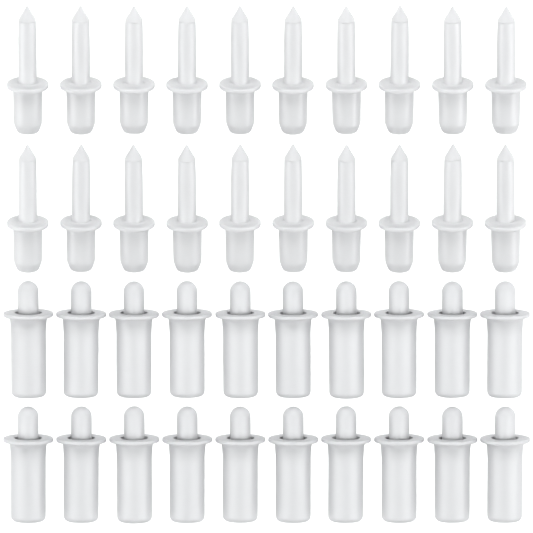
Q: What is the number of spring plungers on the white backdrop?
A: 20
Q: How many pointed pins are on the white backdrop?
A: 20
